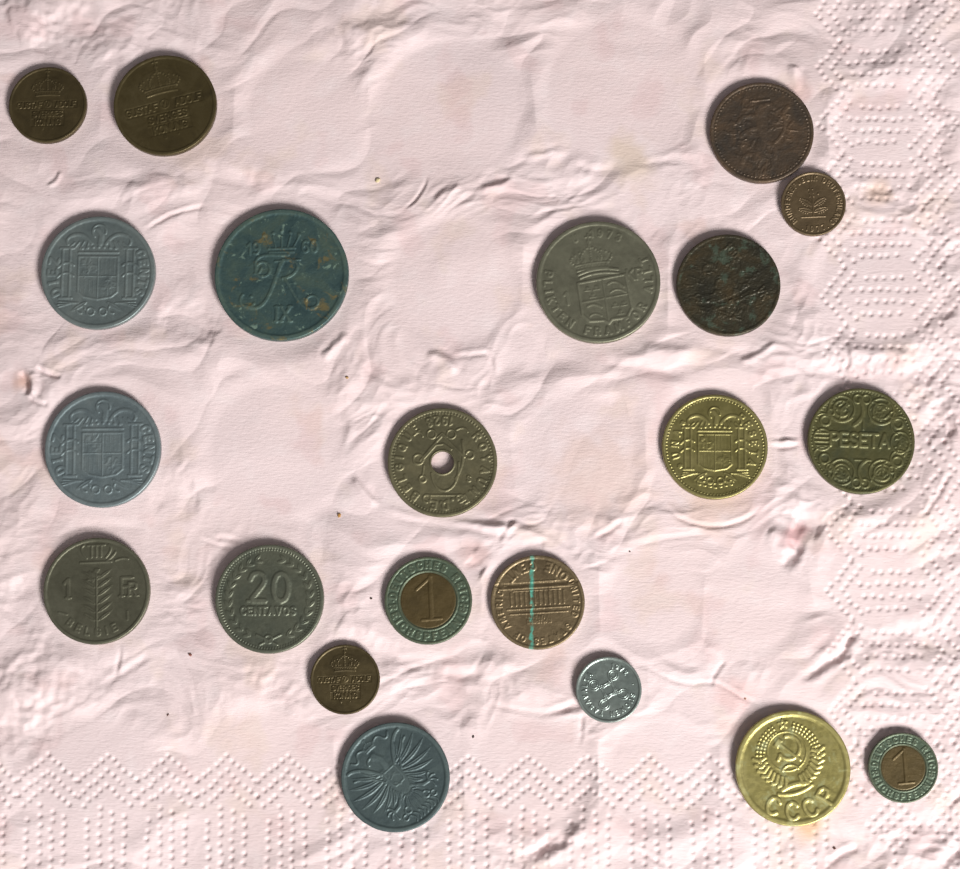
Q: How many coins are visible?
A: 21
